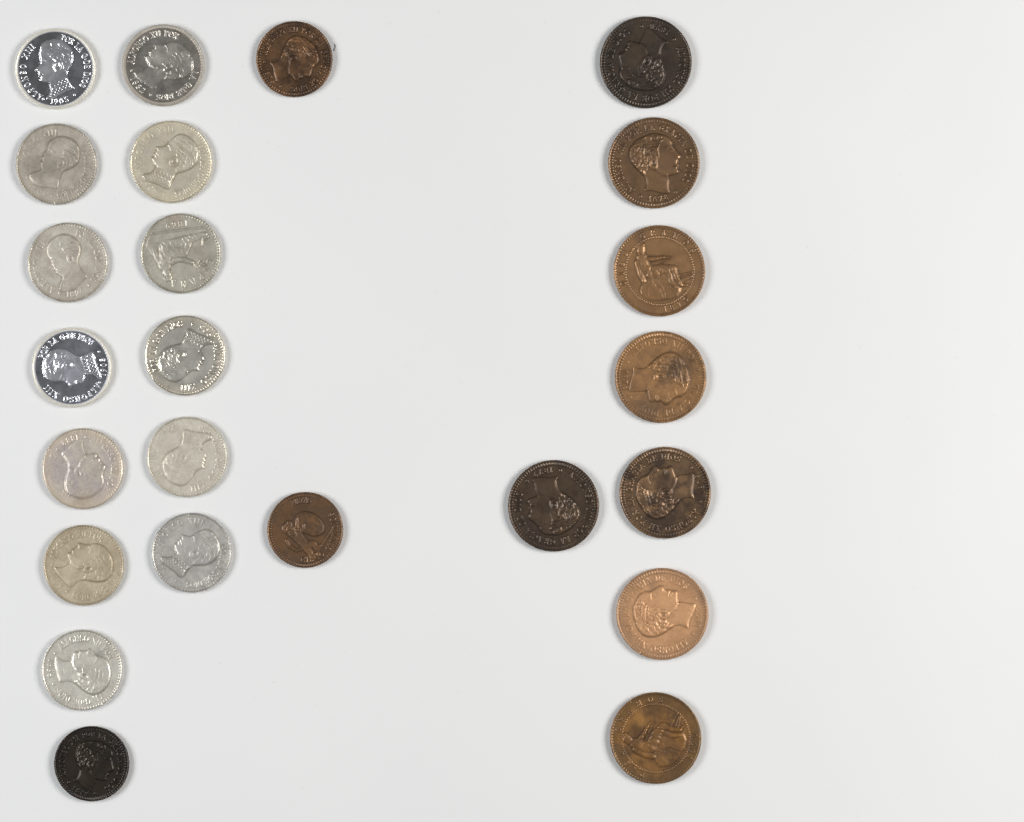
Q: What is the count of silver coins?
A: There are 13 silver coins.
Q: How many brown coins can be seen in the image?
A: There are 11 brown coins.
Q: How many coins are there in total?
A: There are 24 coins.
